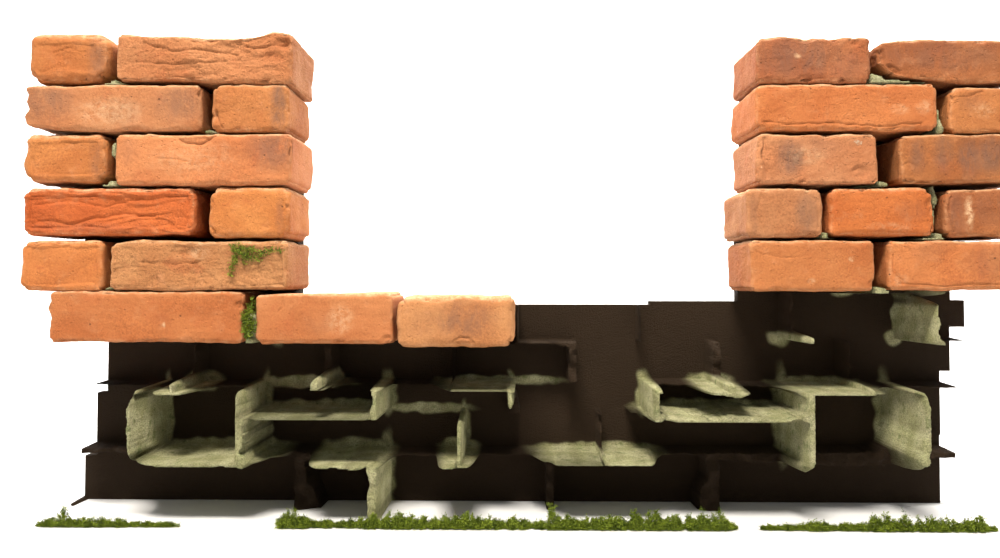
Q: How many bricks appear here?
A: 24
